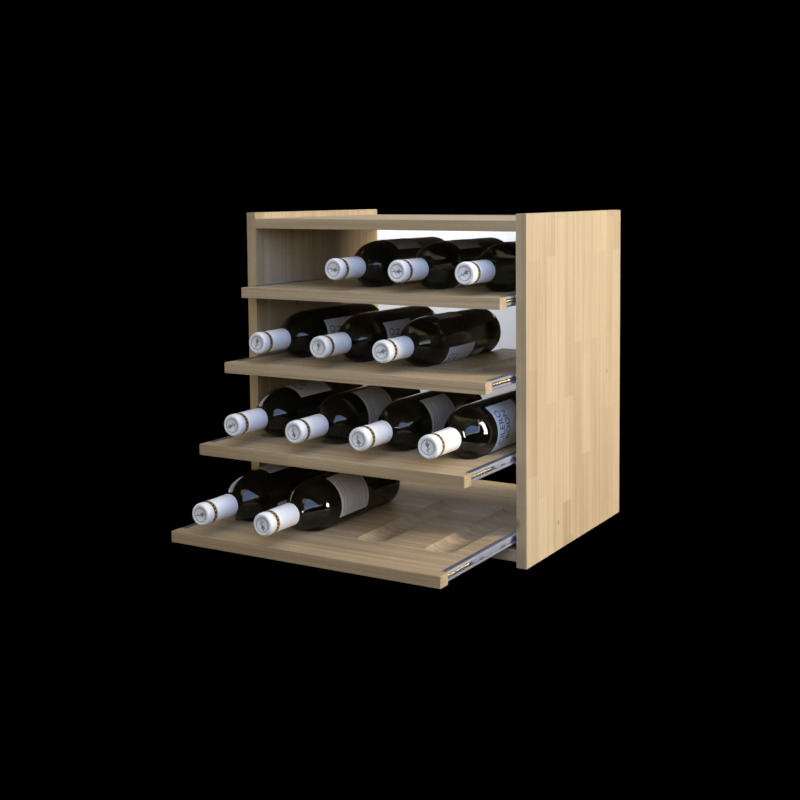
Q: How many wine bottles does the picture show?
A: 12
